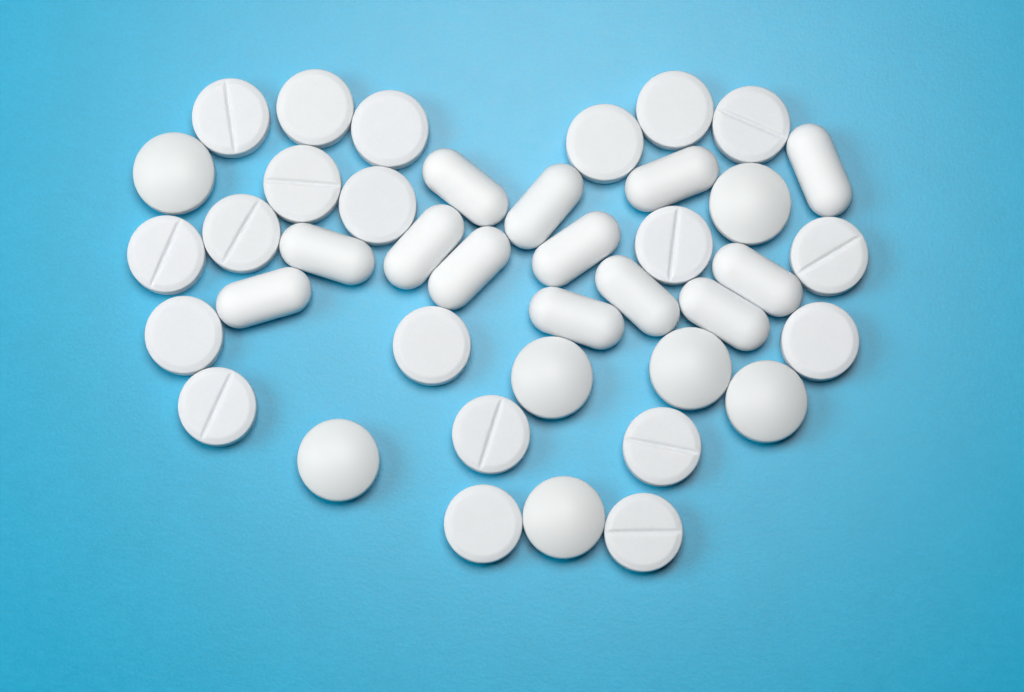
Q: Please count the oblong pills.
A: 13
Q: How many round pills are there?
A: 27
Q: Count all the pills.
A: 40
